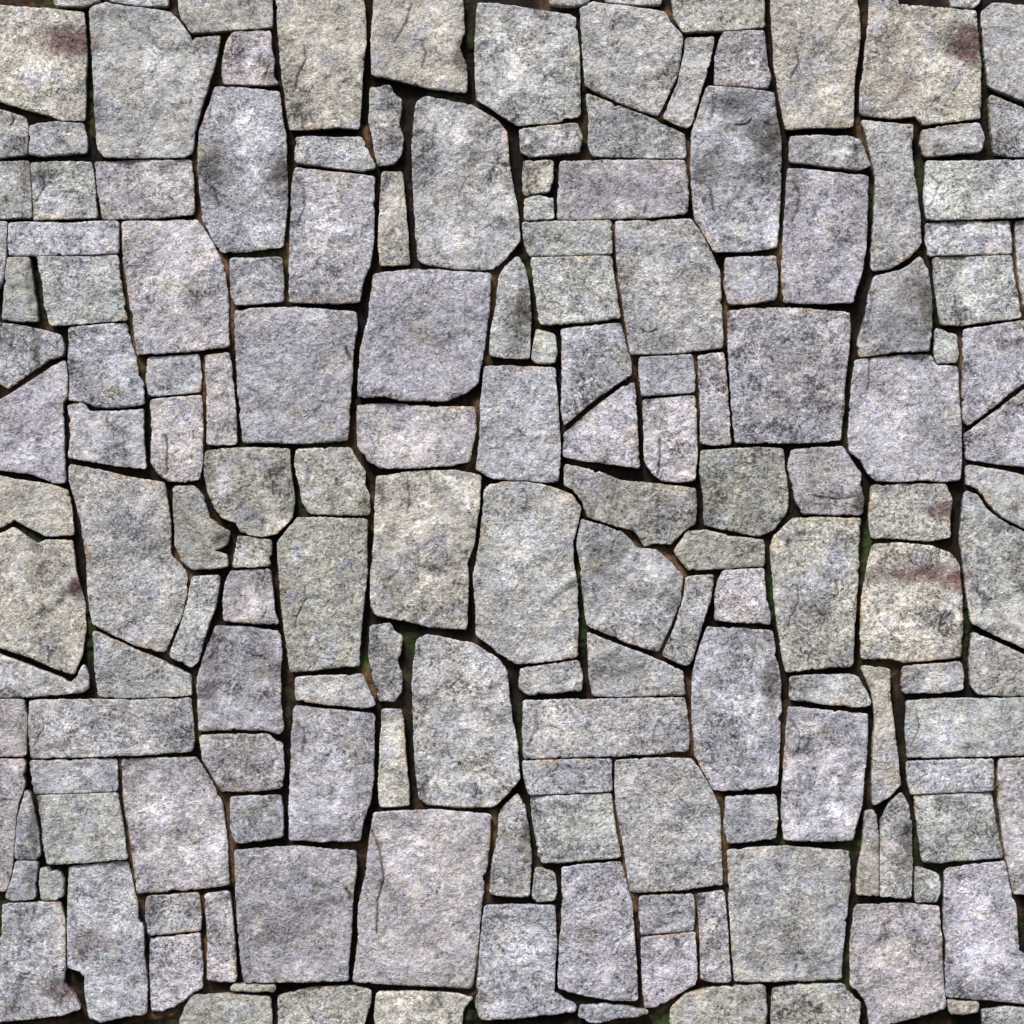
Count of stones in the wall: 168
